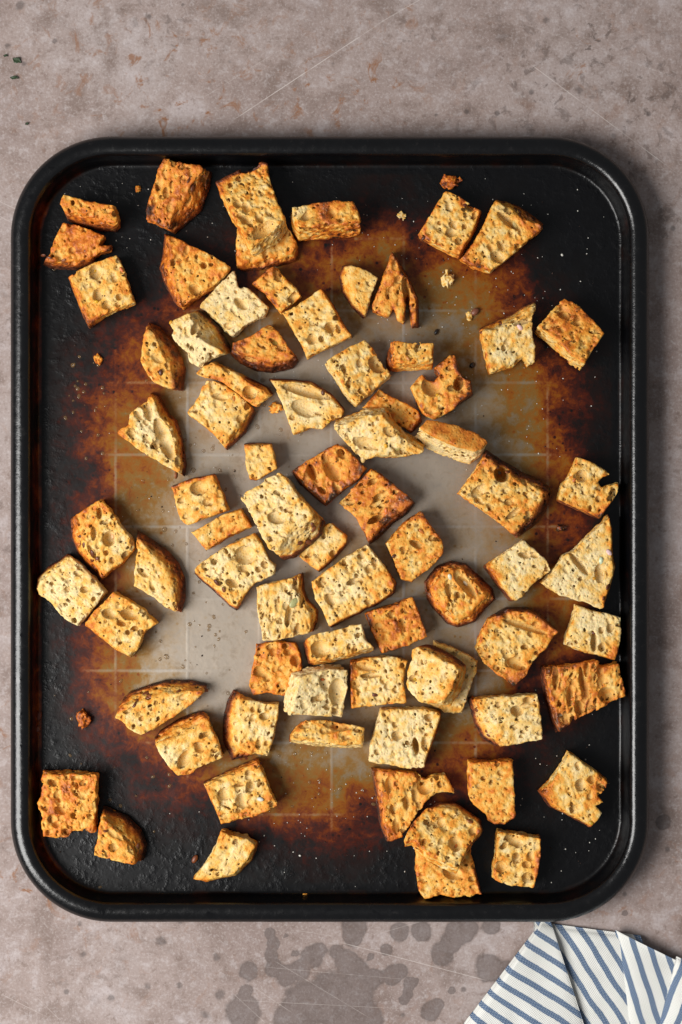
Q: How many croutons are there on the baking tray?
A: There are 76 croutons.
